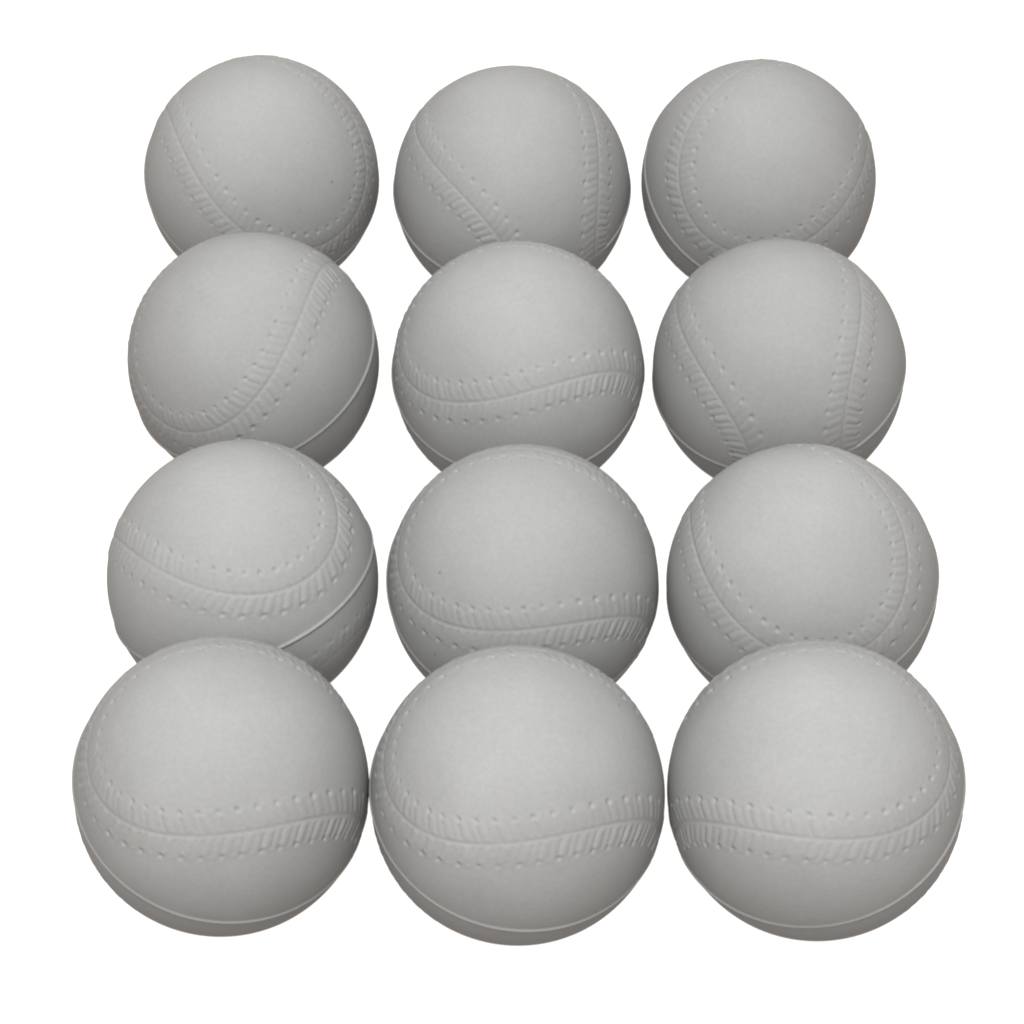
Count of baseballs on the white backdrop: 12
